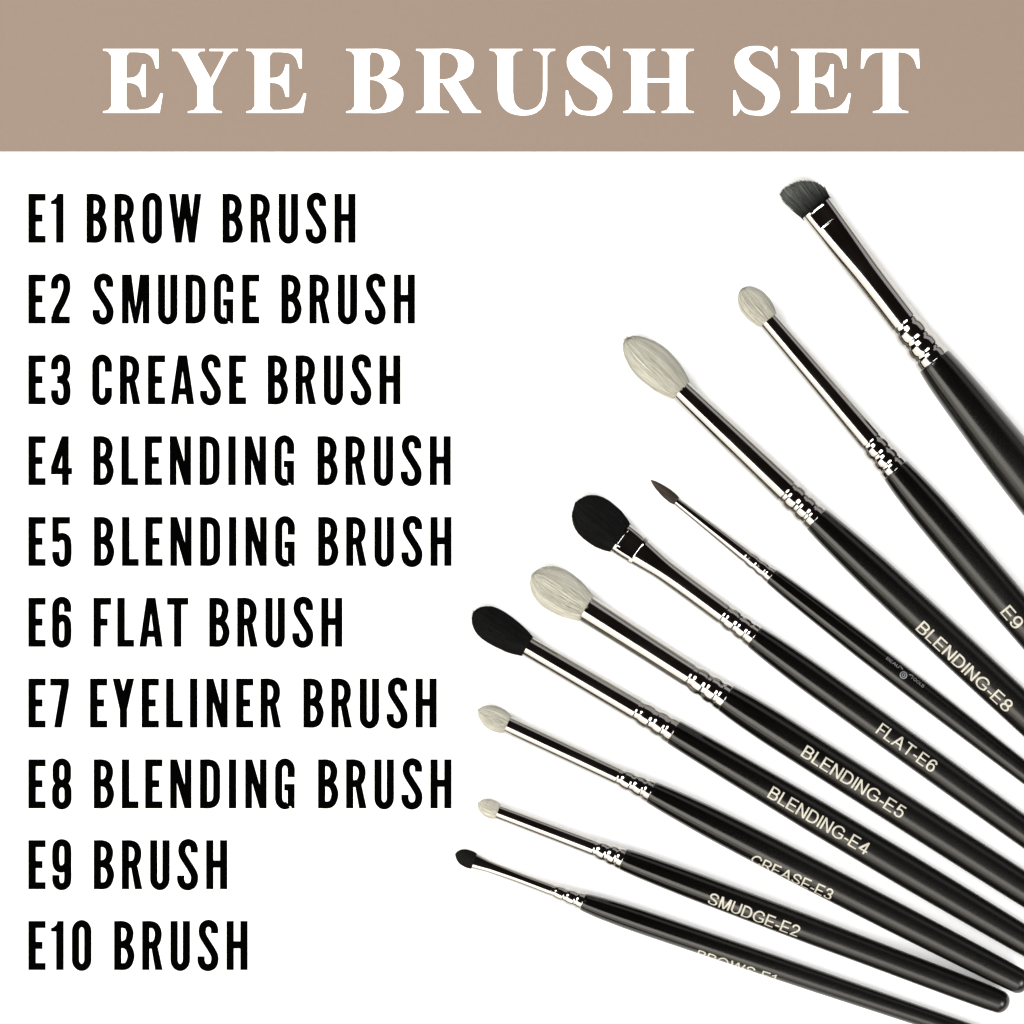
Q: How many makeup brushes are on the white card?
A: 10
